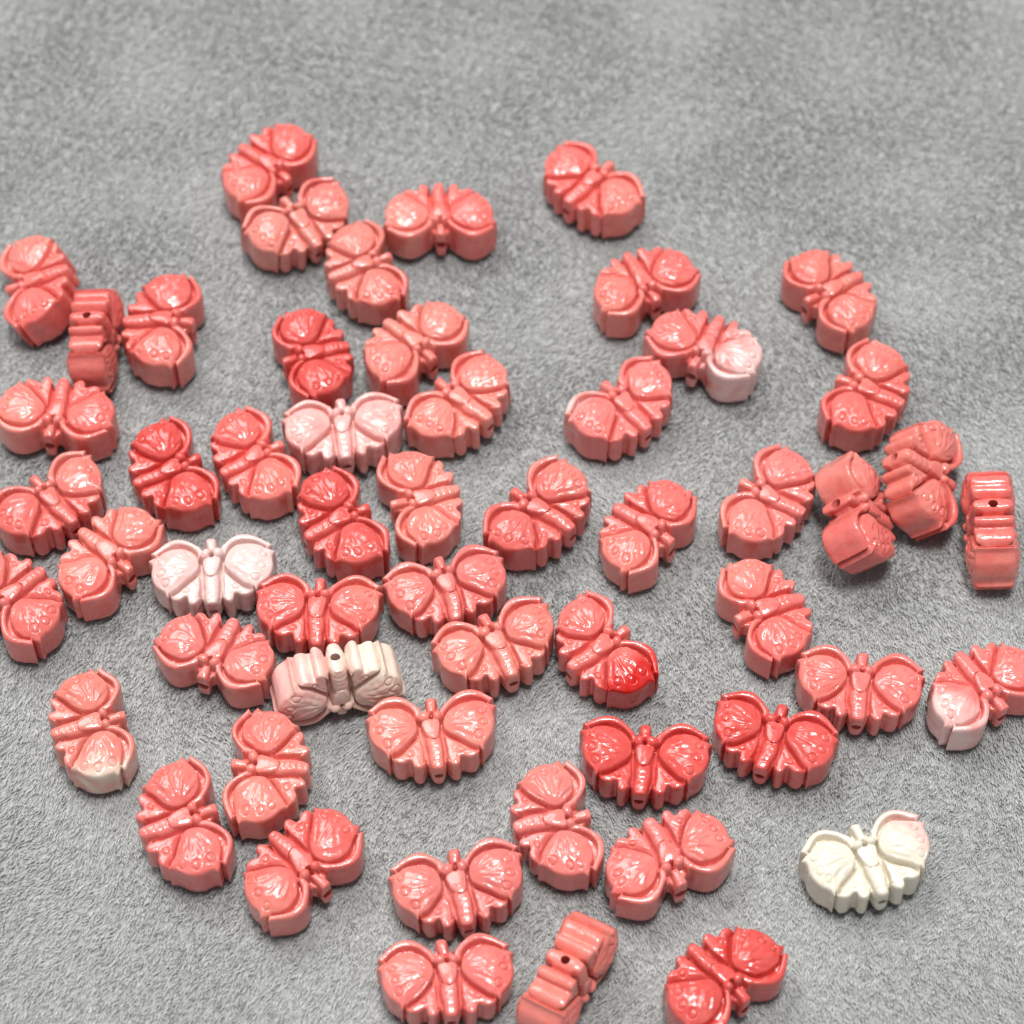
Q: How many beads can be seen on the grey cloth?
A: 55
